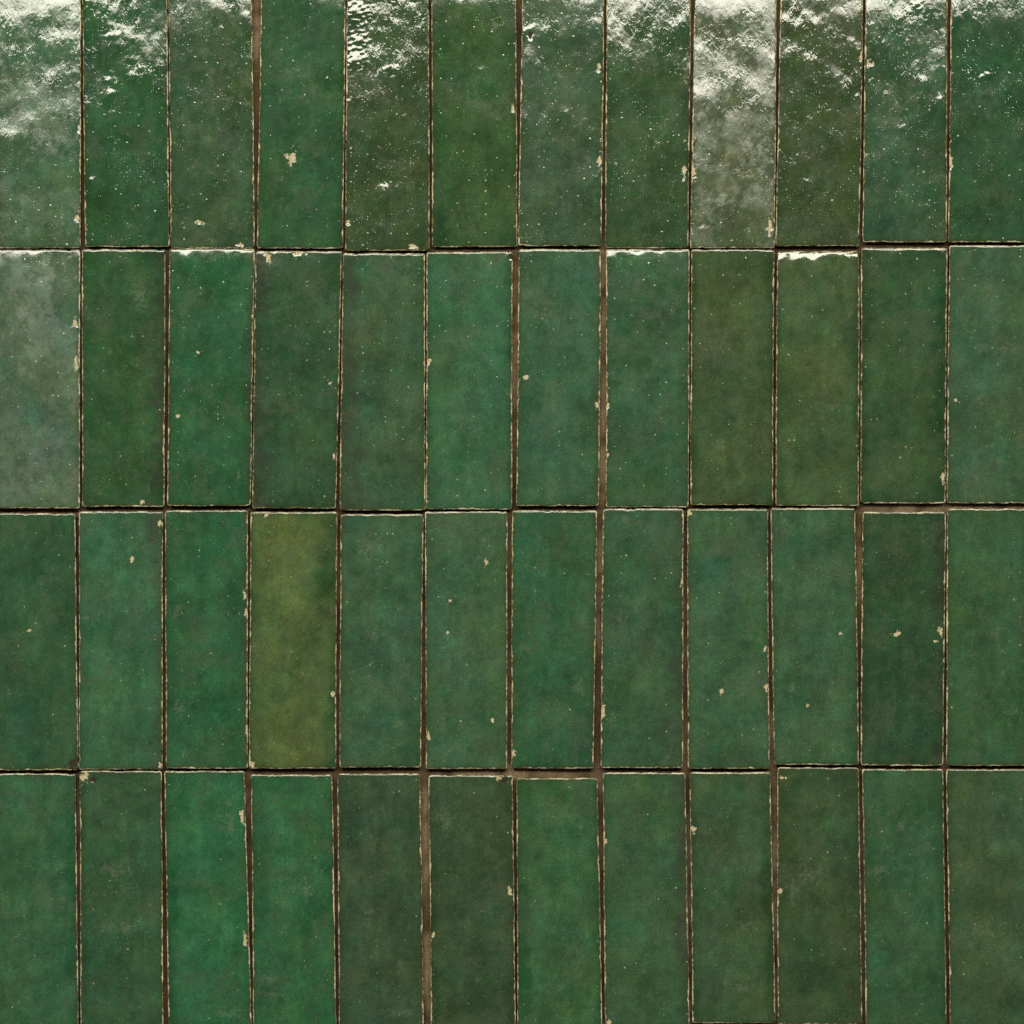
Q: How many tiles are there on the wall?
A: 48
